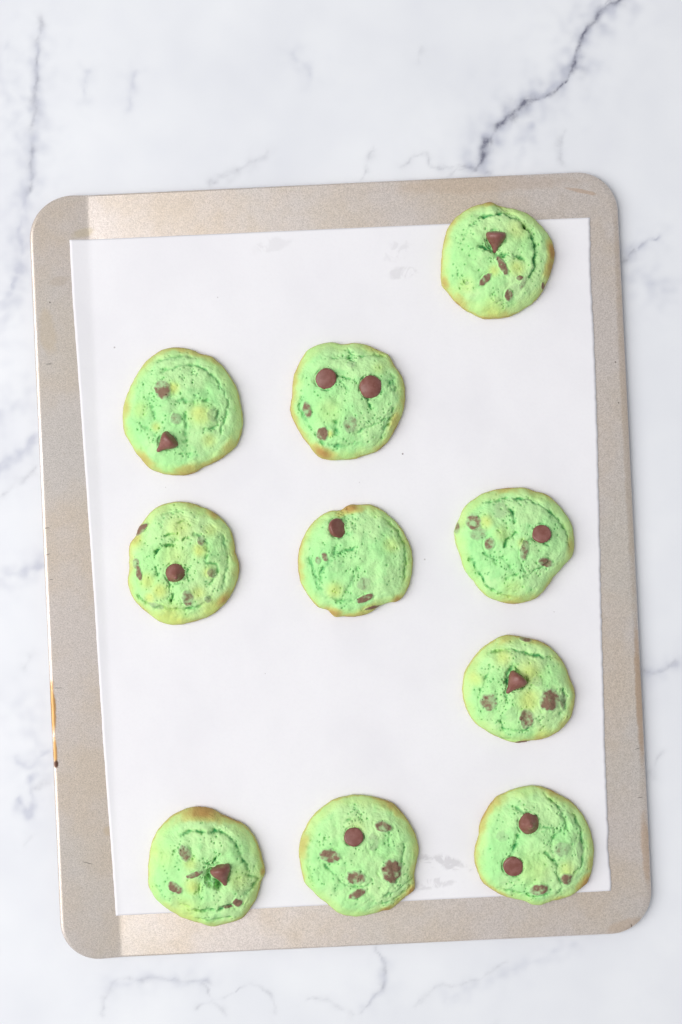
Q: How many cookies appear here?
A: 10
